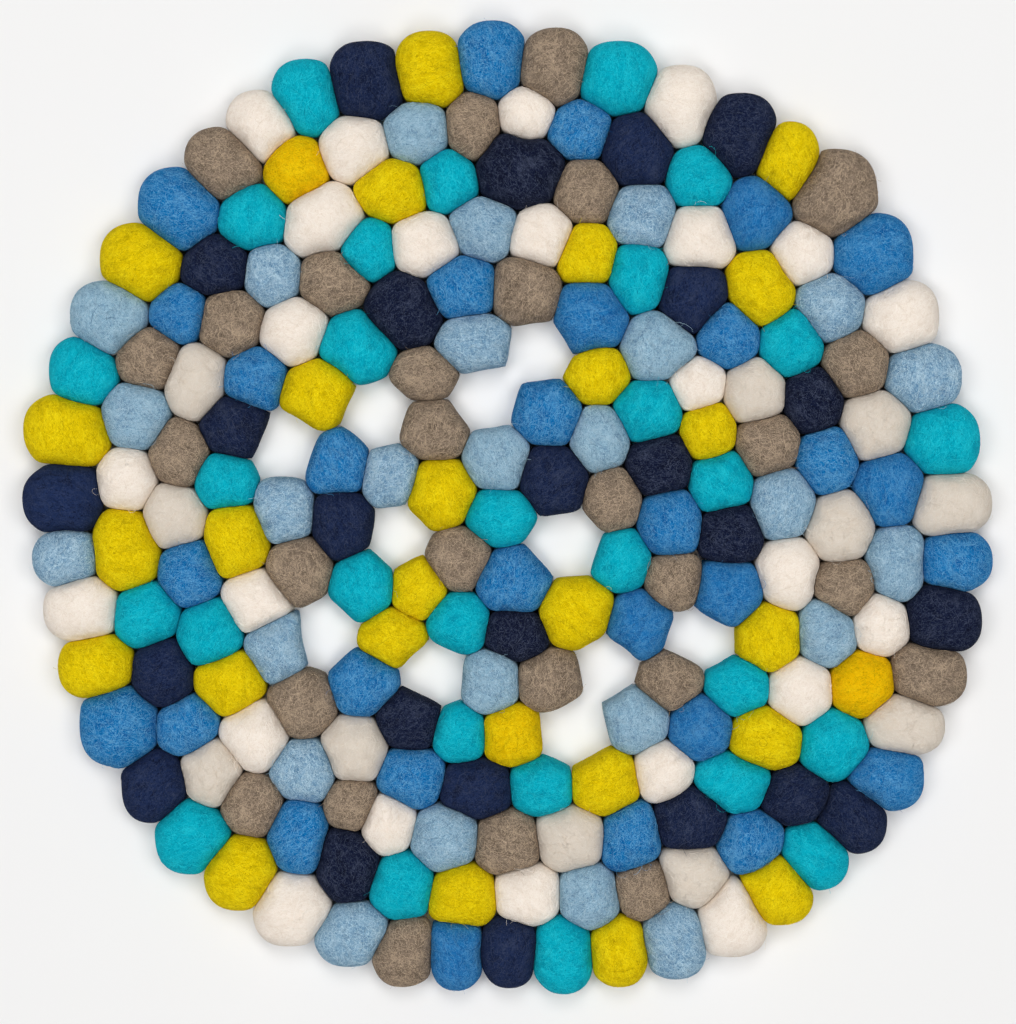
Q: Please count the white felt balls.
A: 35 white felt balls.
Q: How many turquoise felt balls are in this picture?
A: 29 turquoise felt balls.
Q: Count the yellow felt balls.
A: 28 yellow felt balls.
